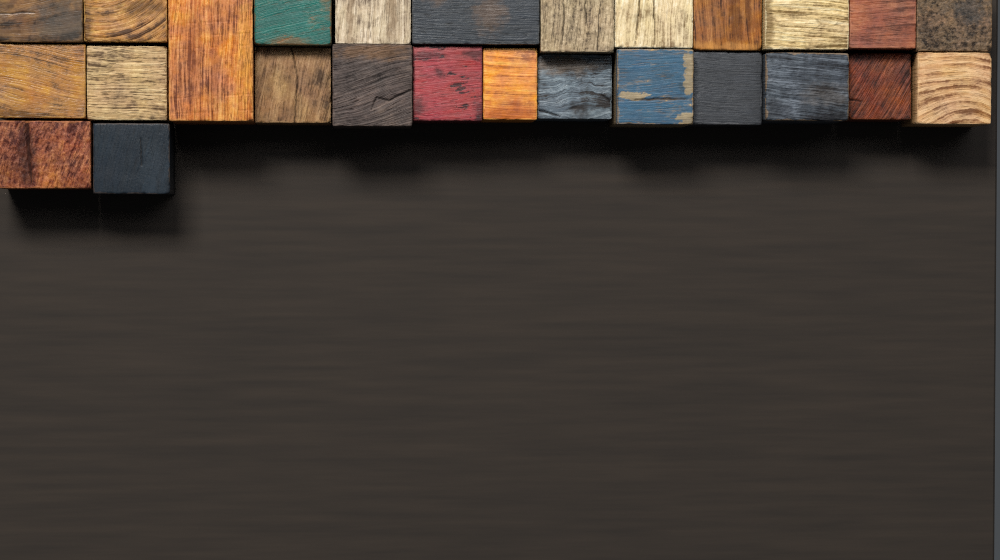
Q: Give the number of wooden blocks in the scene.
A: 26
